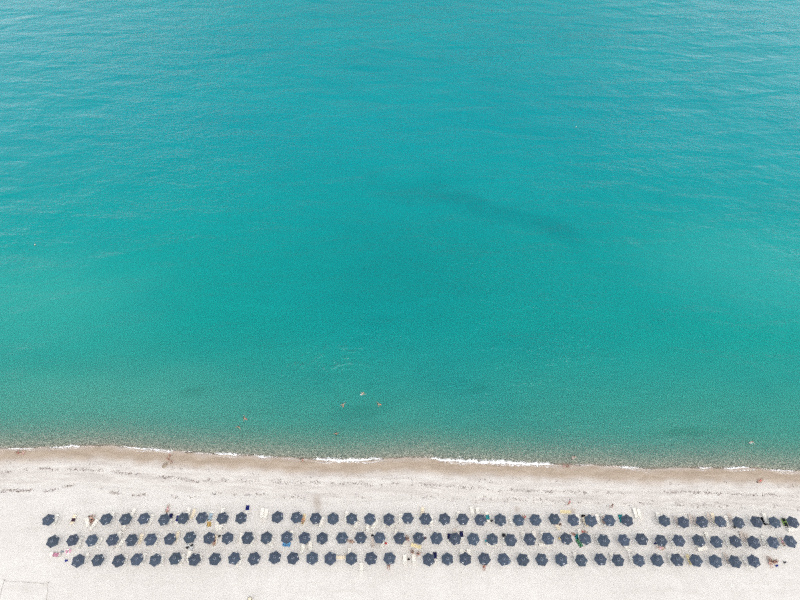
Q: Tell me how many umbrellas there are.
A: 112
